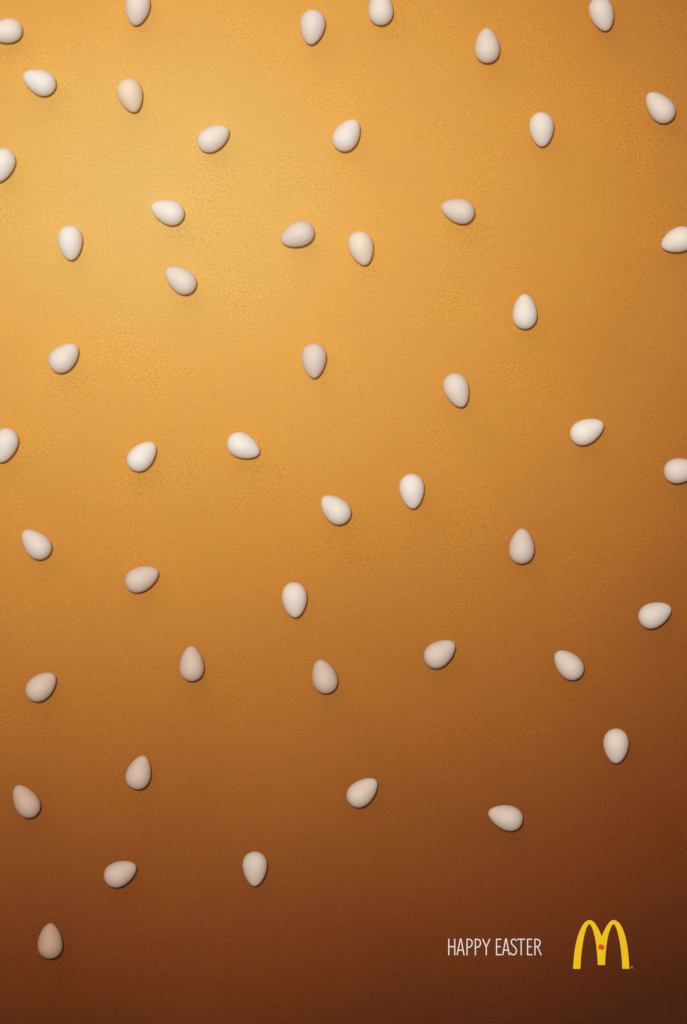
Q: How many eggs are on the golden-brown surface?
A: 49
